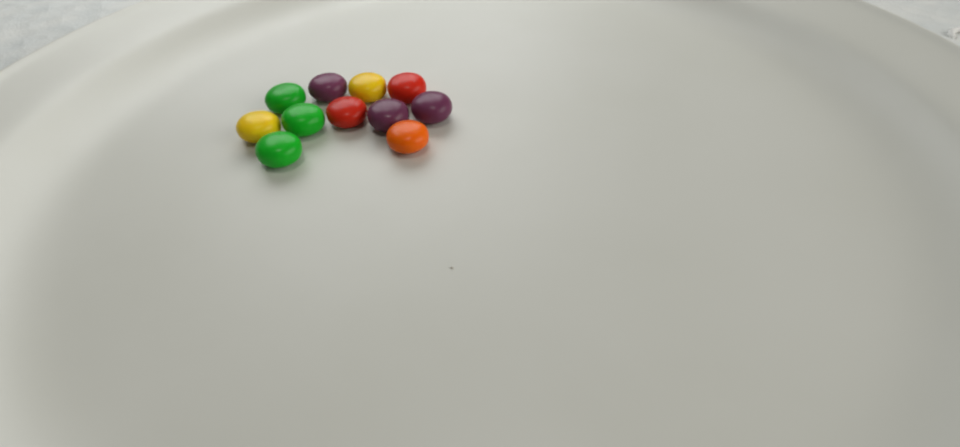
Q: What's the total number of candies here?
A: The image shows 11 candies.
